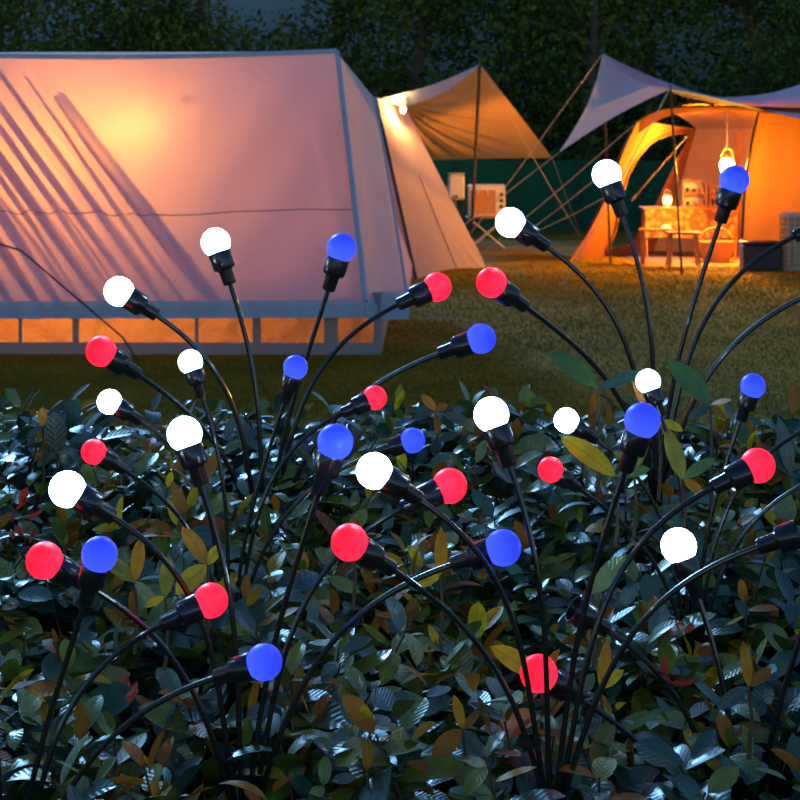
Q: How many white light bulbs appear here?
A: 13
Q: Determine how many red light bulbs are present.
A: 12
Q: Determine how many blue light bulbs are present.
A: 11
